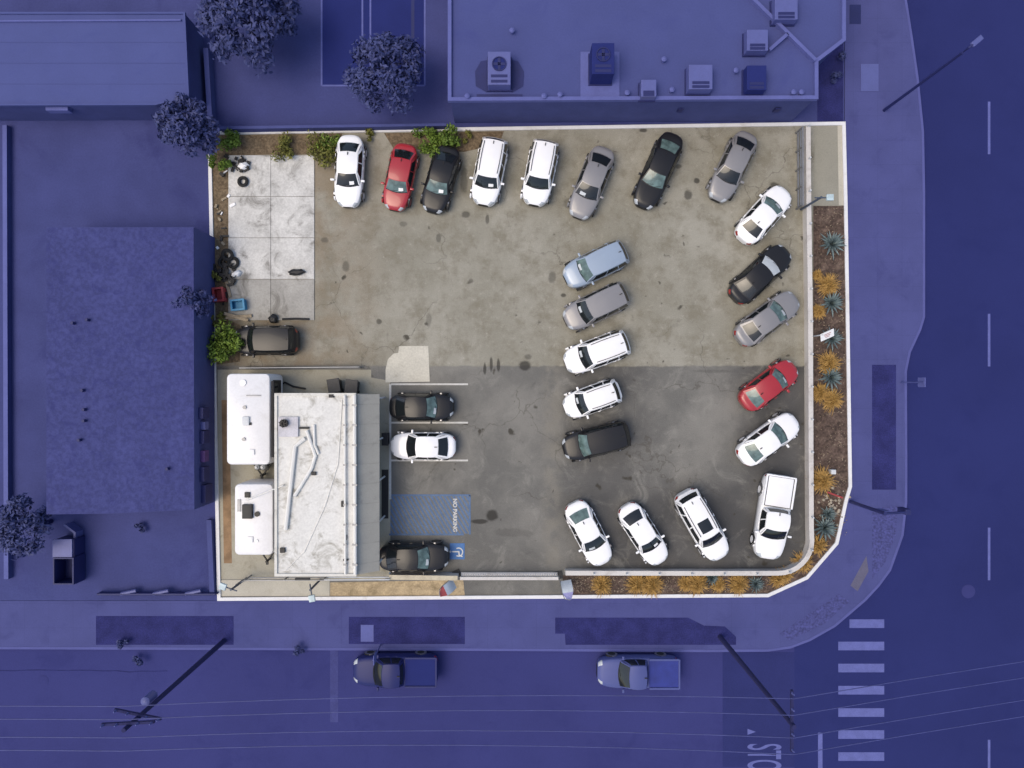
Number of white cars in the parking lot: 12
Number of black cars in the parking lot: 7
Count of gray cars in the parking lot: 4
